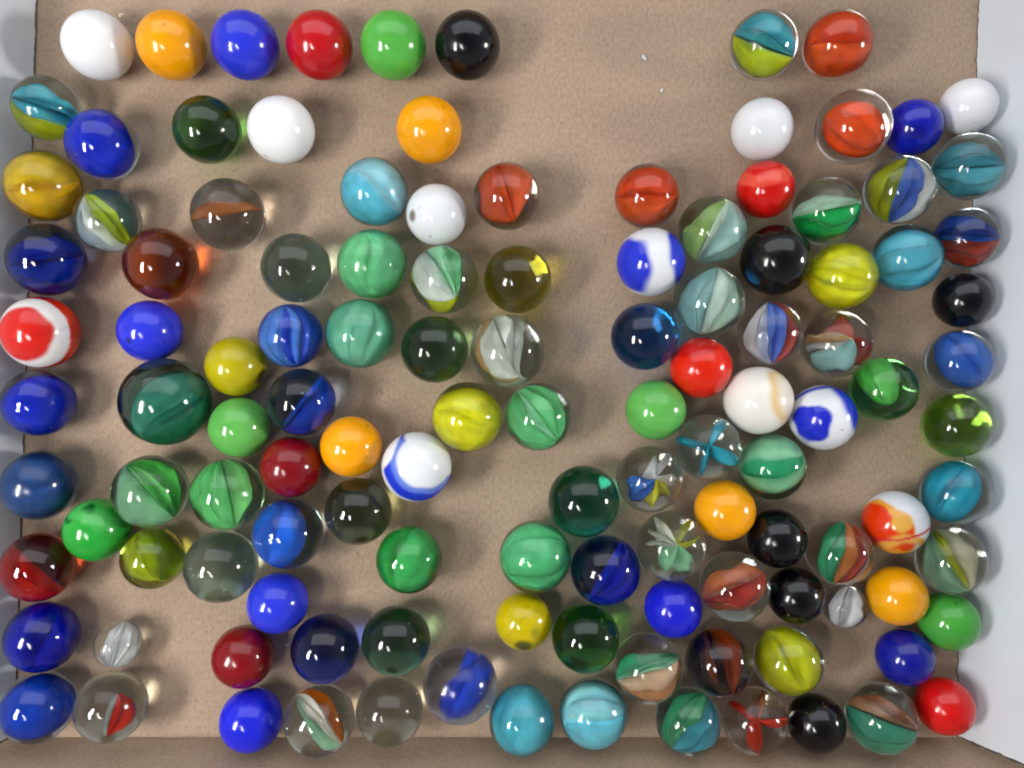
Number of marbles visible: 122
